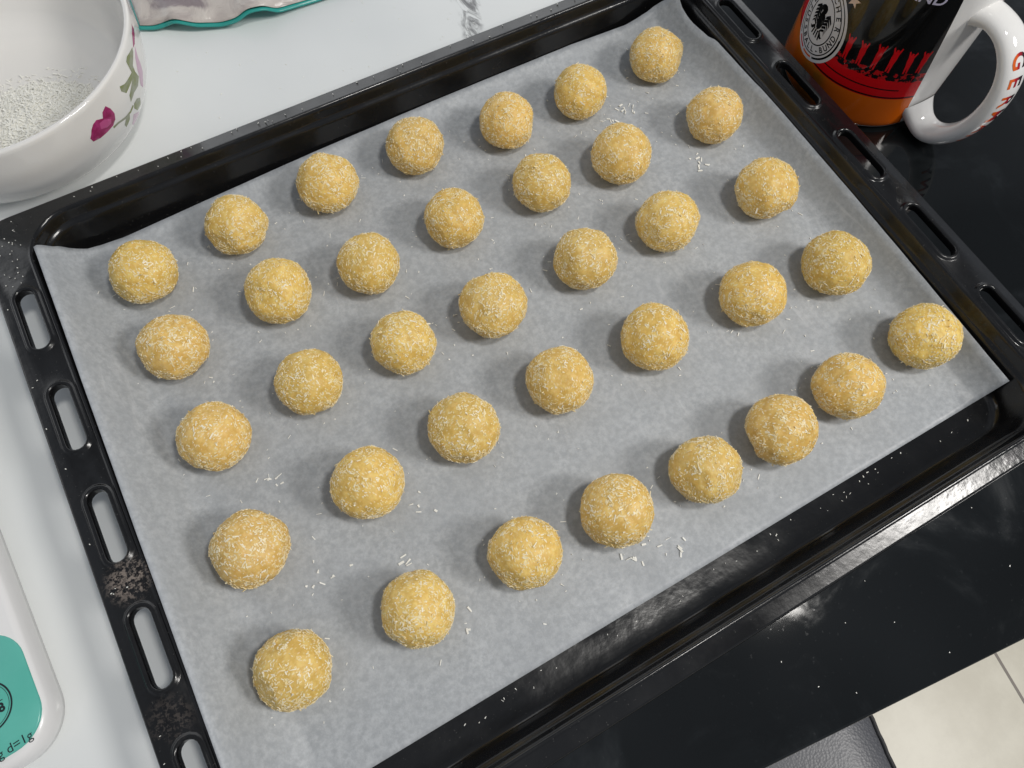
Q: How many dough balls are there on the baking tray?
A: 36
